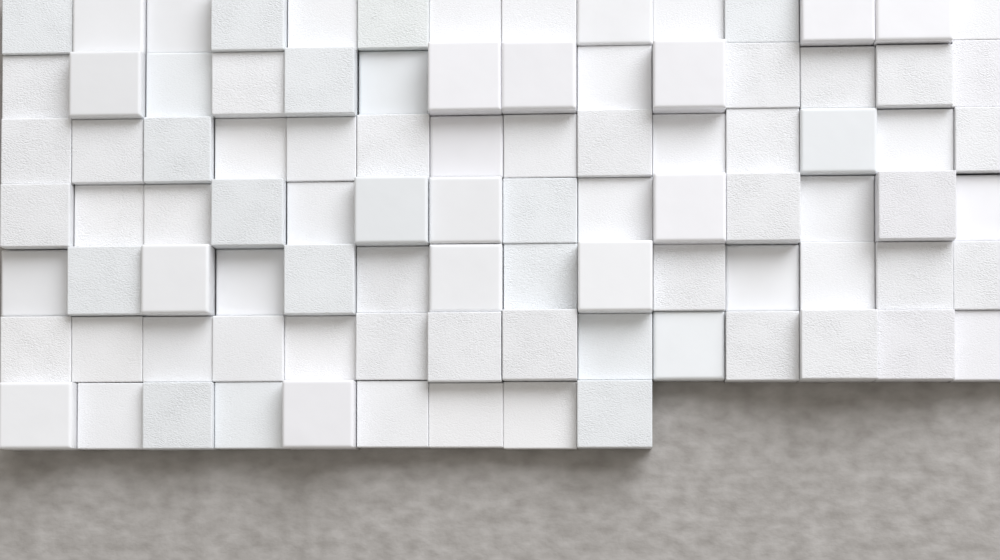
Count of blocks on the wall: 93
